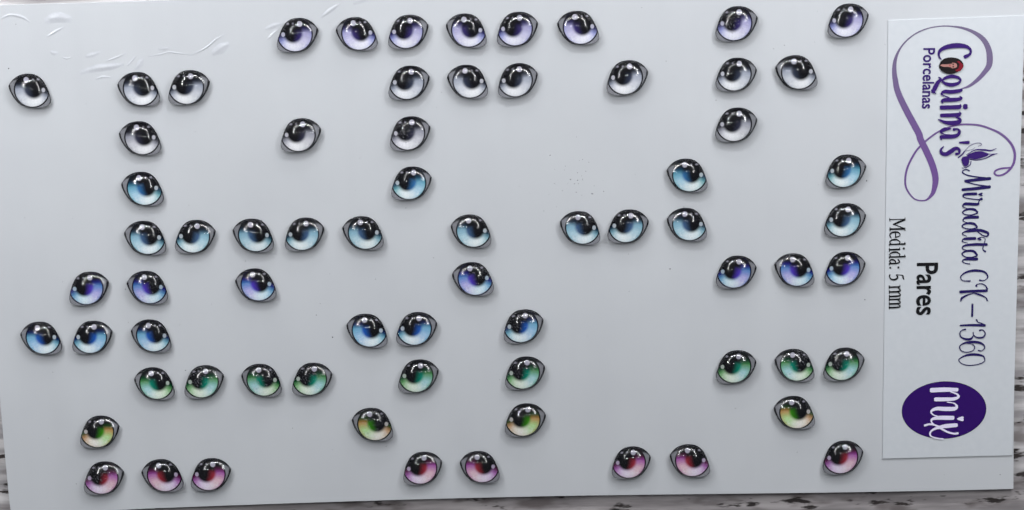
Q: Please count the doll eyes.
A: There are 69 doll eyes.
